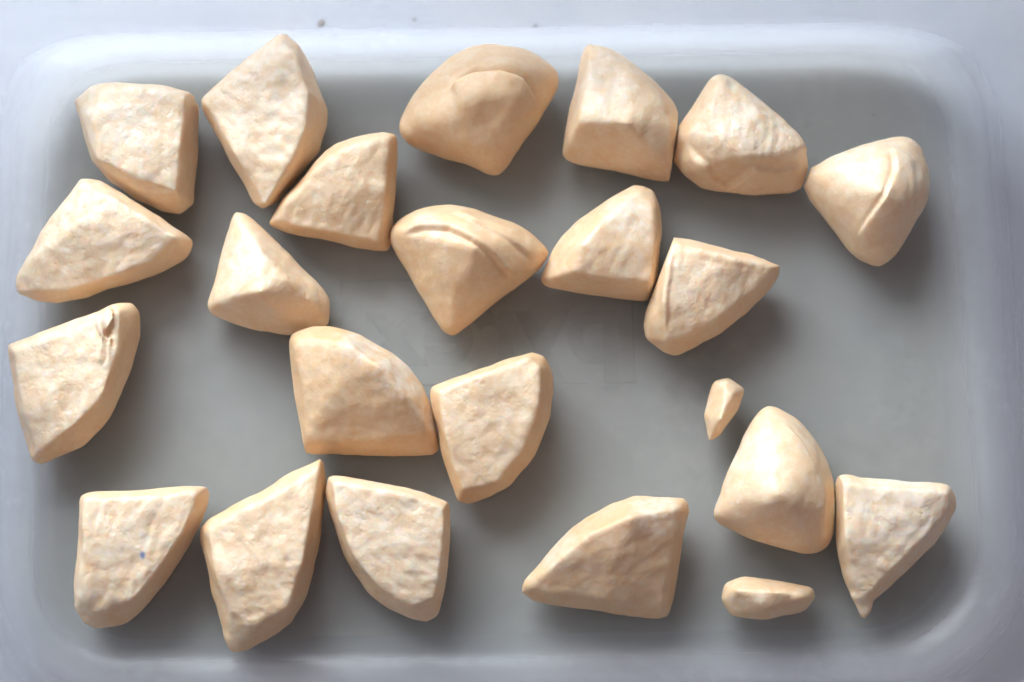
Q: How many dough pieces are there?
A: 23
